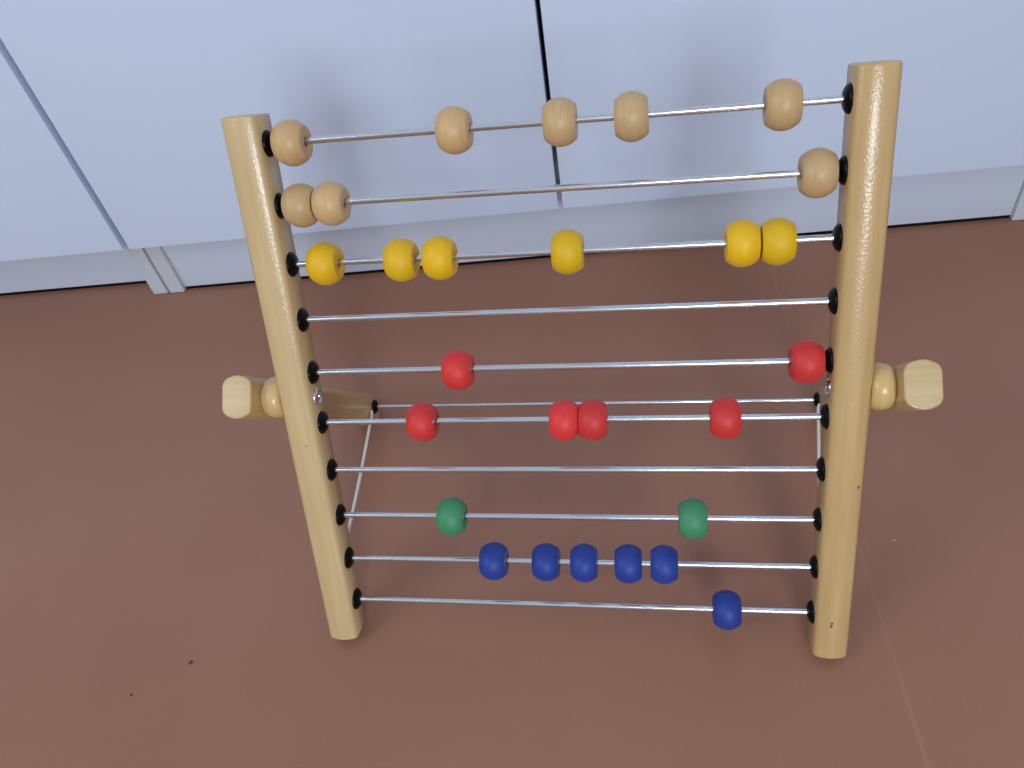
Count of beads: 28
